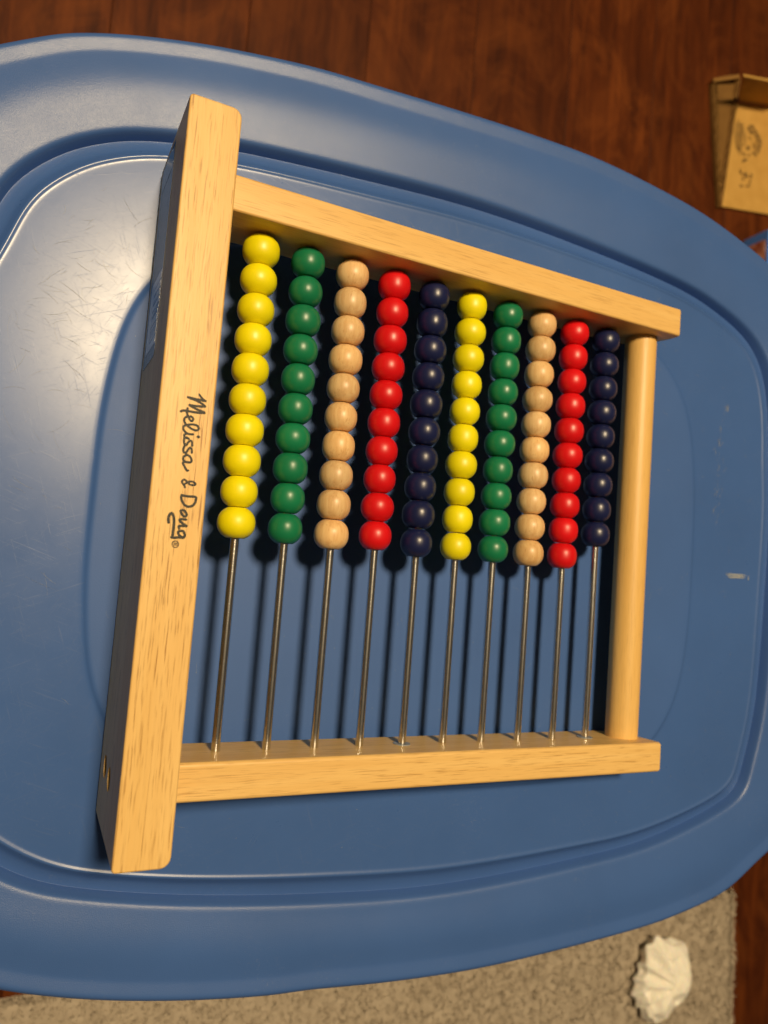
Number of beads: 99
